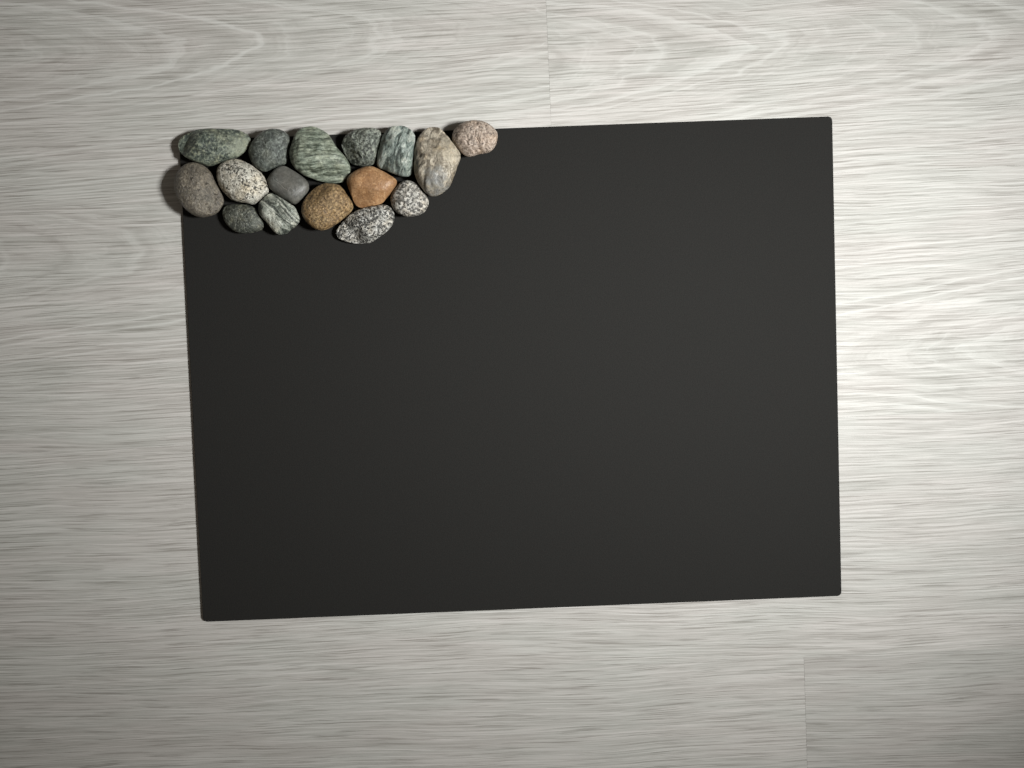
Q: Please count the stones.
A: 16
